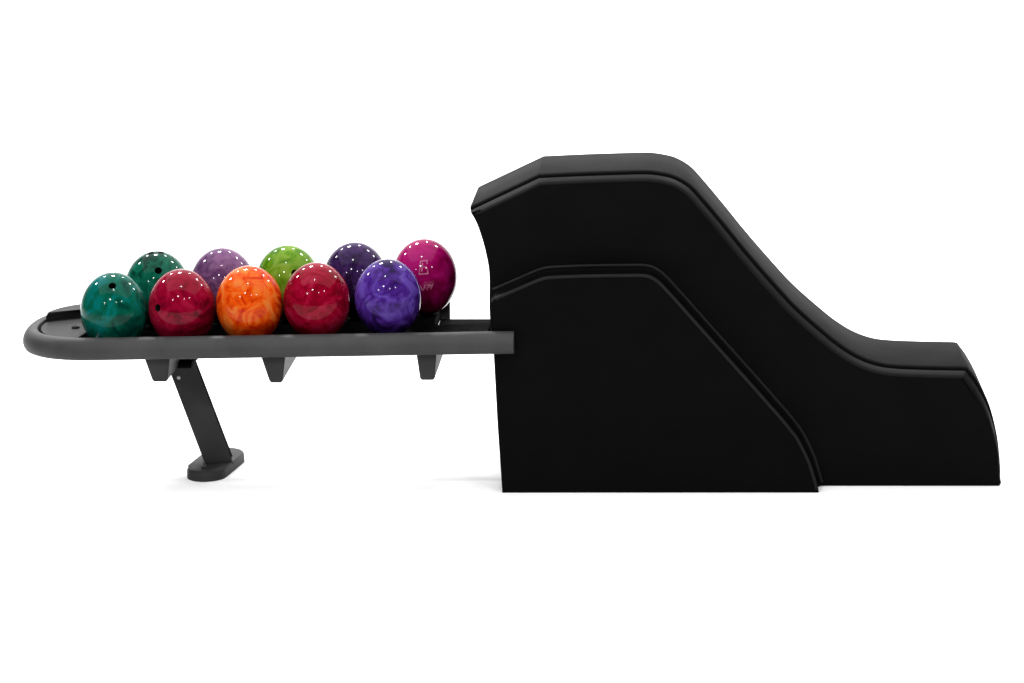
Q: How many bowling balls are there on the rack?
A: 10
